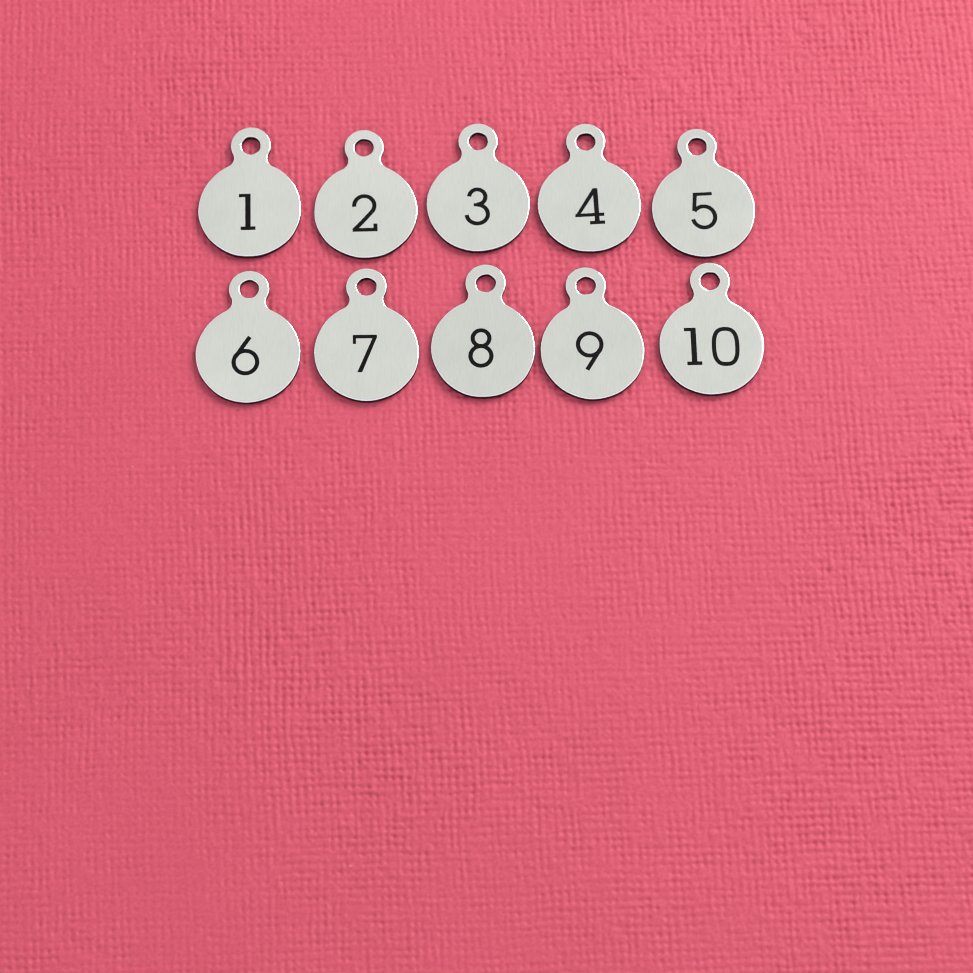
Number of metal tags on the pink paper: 10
